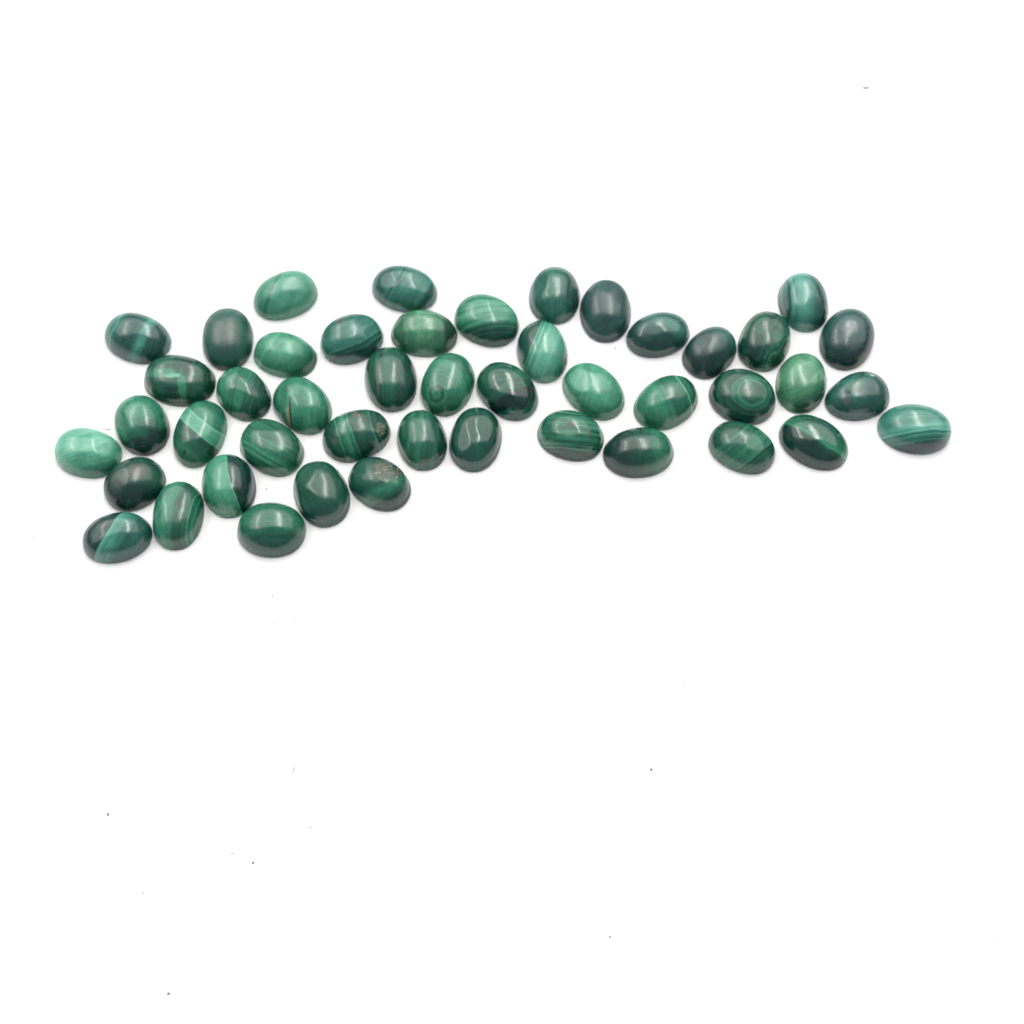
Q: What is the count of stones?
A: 46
